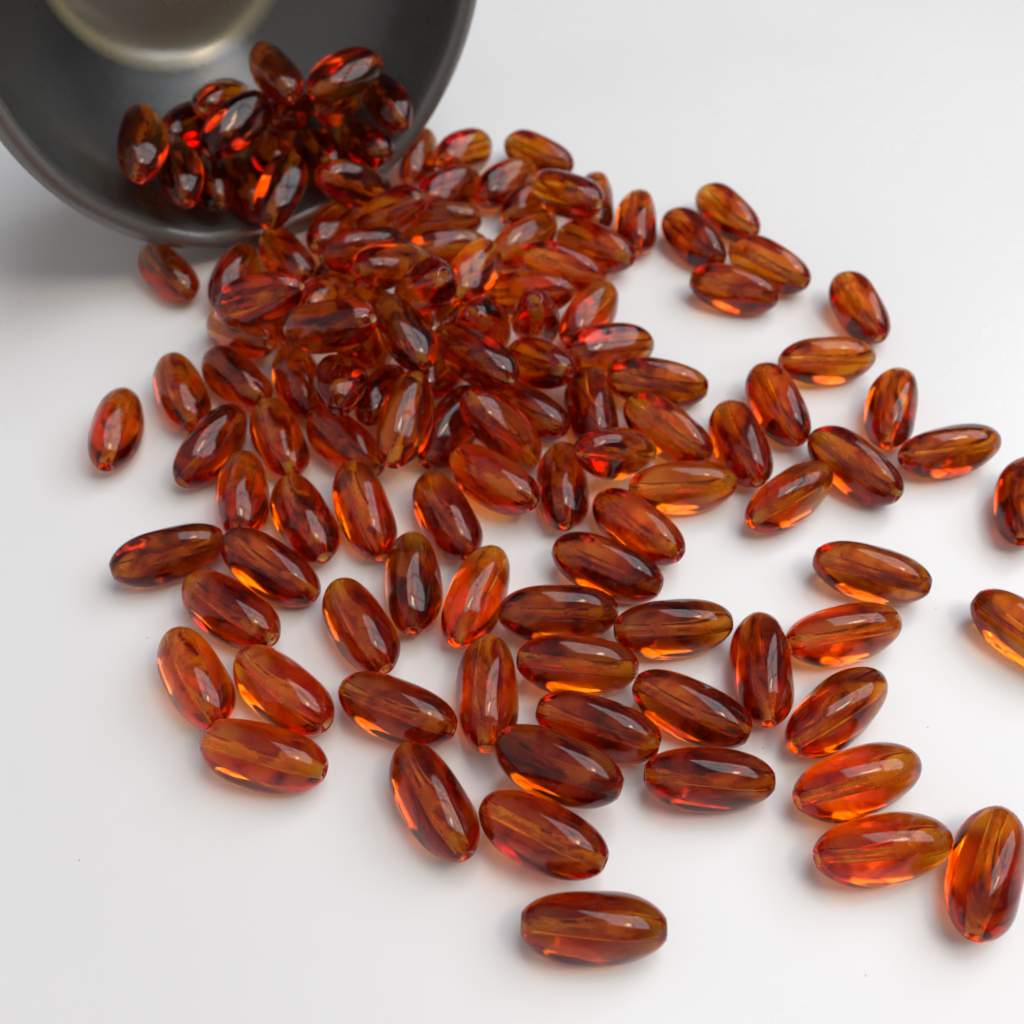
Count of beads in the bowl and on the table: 126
